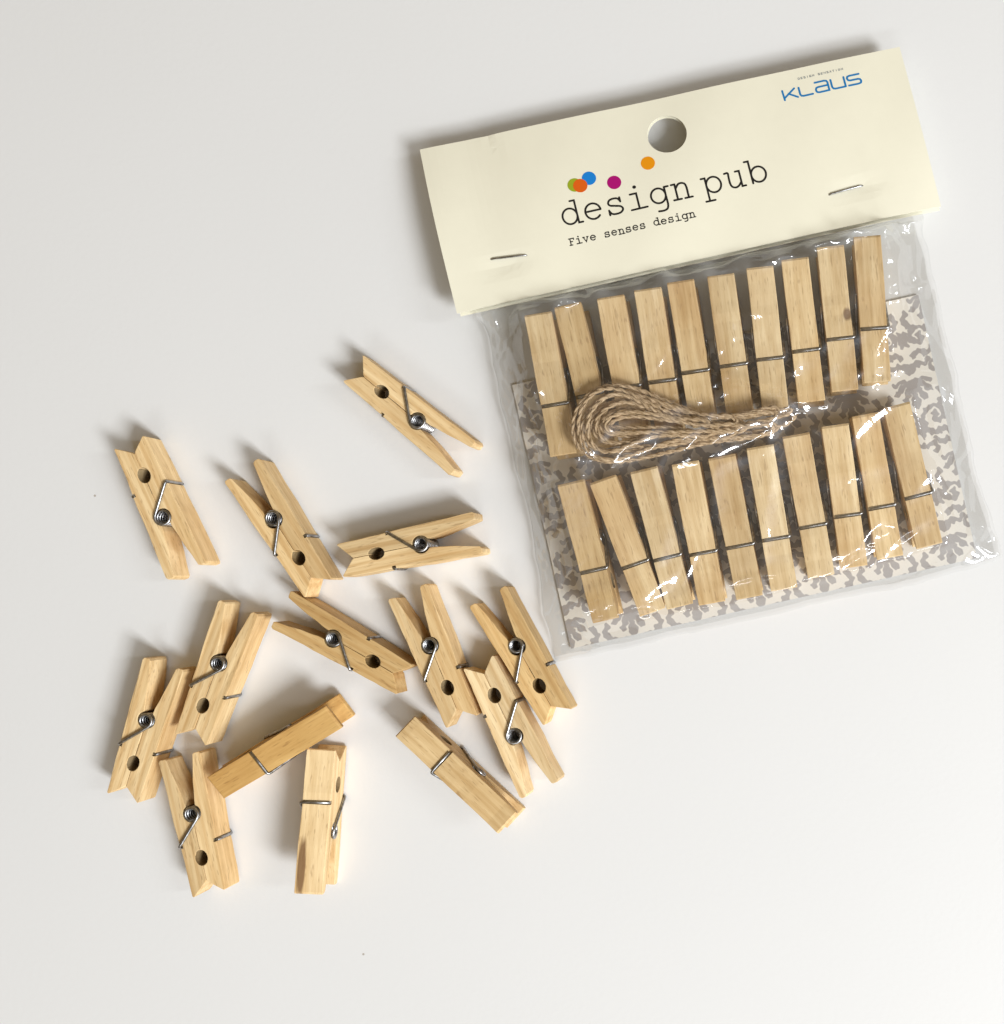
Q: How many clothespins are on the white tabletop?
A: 34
